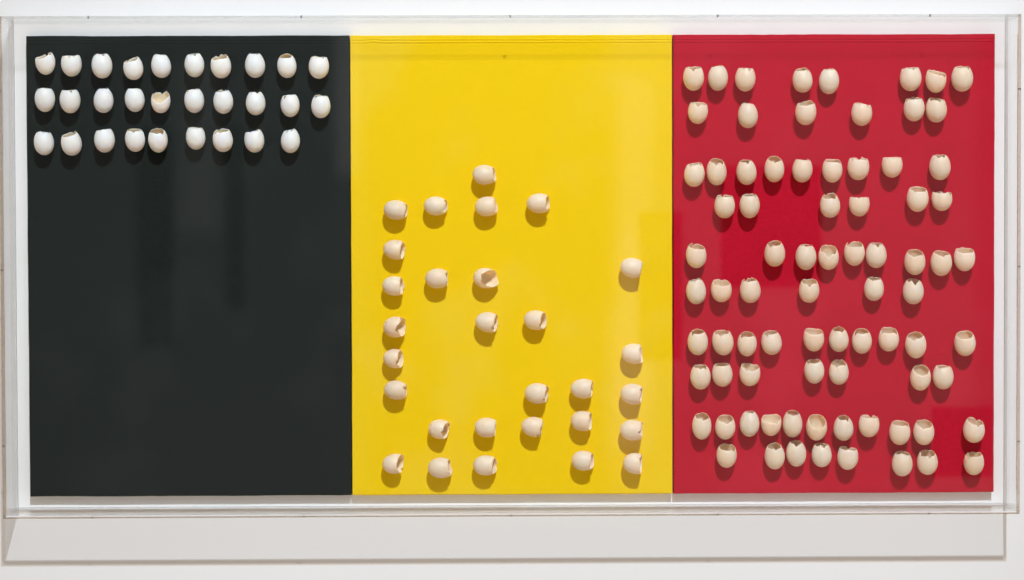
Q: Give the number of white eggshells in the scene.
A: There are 29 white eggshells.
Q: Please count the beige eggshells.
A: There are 109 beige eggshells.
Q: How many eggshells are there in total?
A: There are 138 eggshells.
